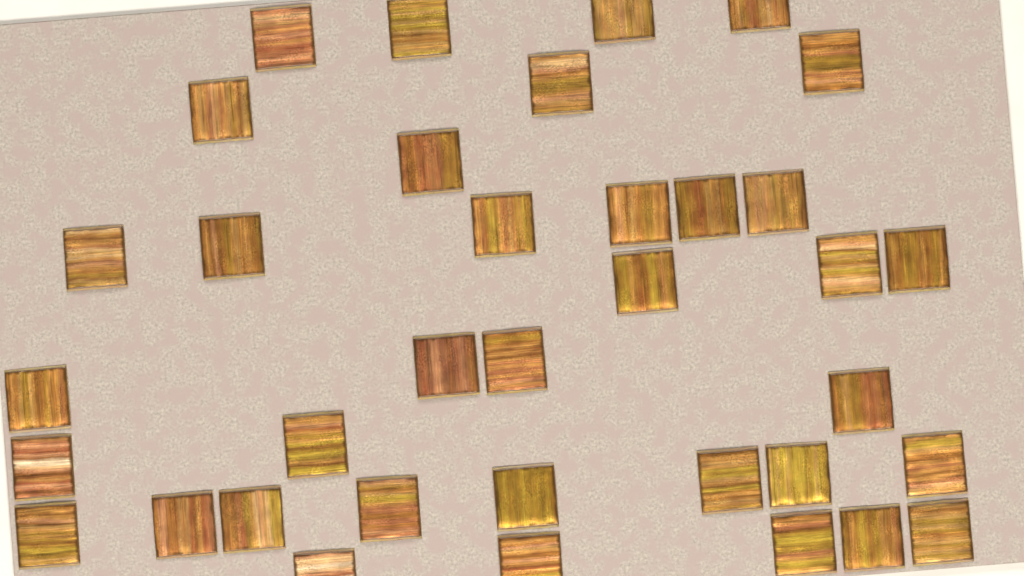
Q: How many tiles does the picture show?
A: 36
